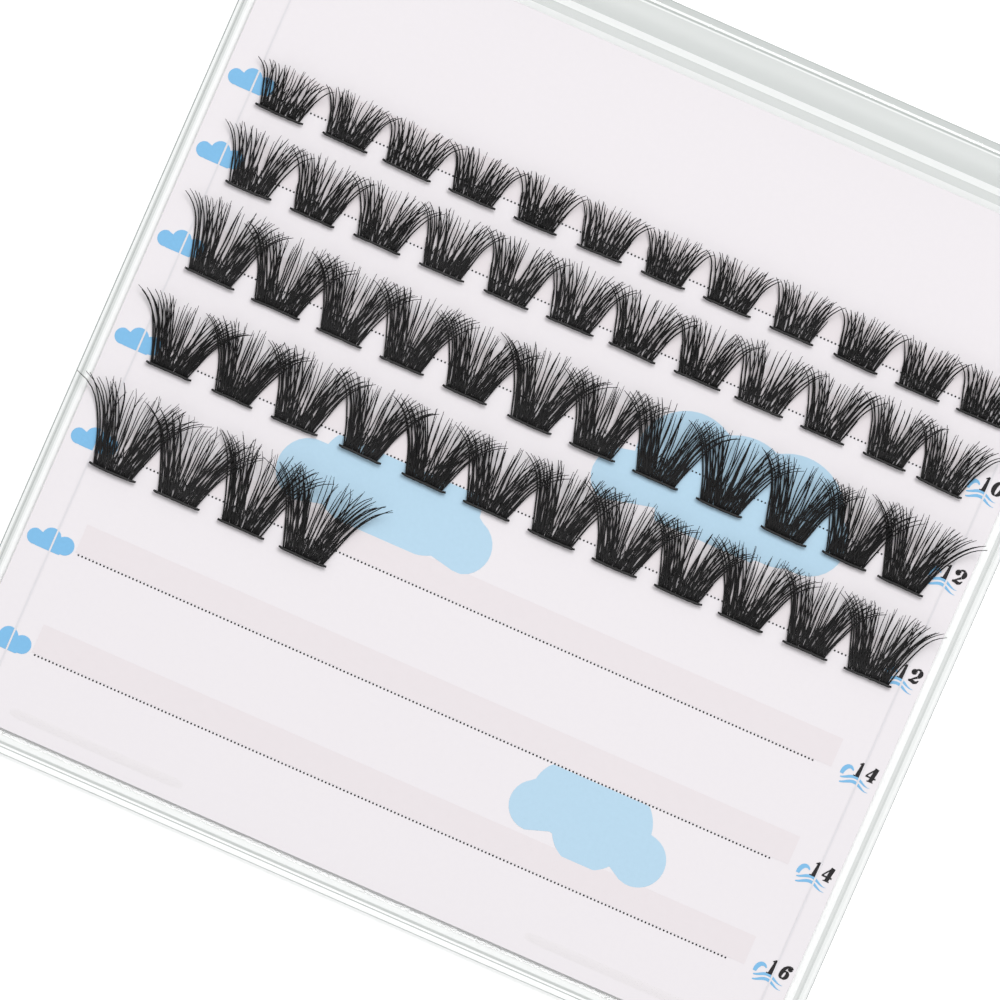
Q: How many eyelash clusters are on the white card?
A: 52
